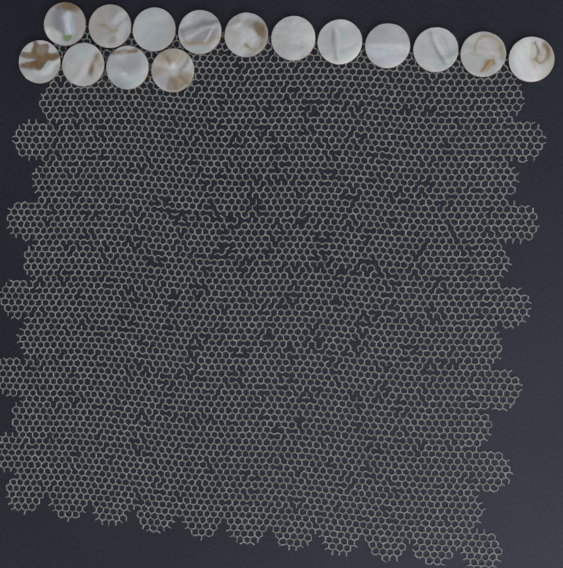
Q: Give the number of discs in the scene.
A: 15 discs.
